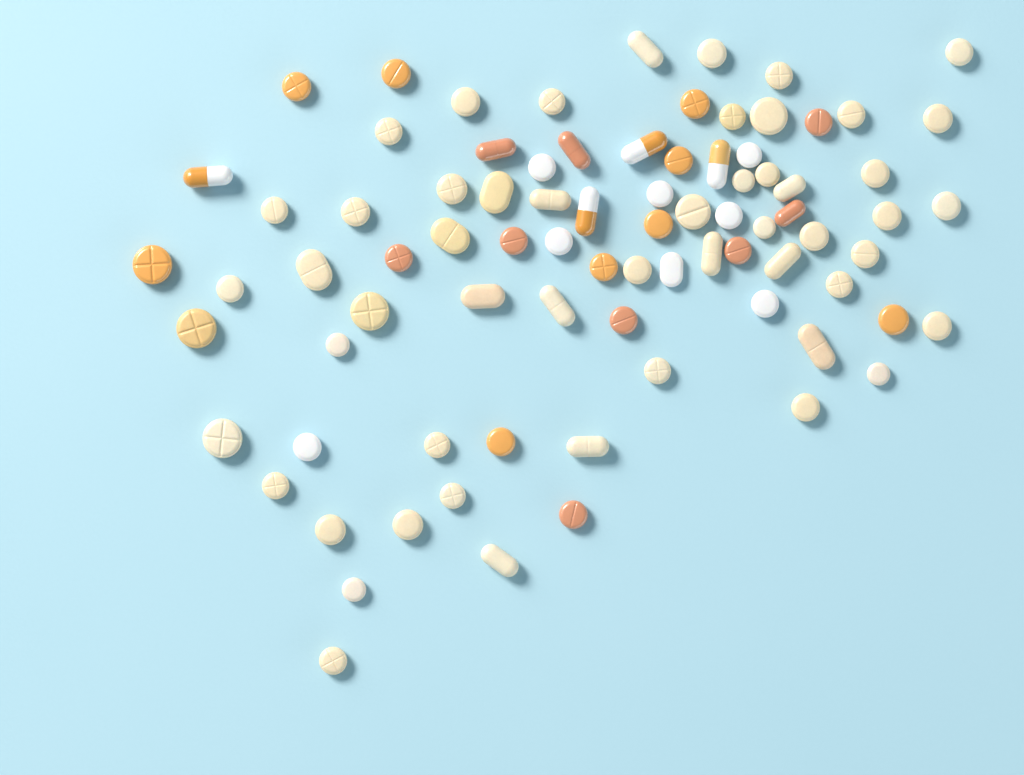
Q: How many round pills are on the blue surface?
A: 62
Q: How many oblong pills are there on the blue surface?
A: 21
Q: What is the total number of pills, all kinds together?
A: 83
